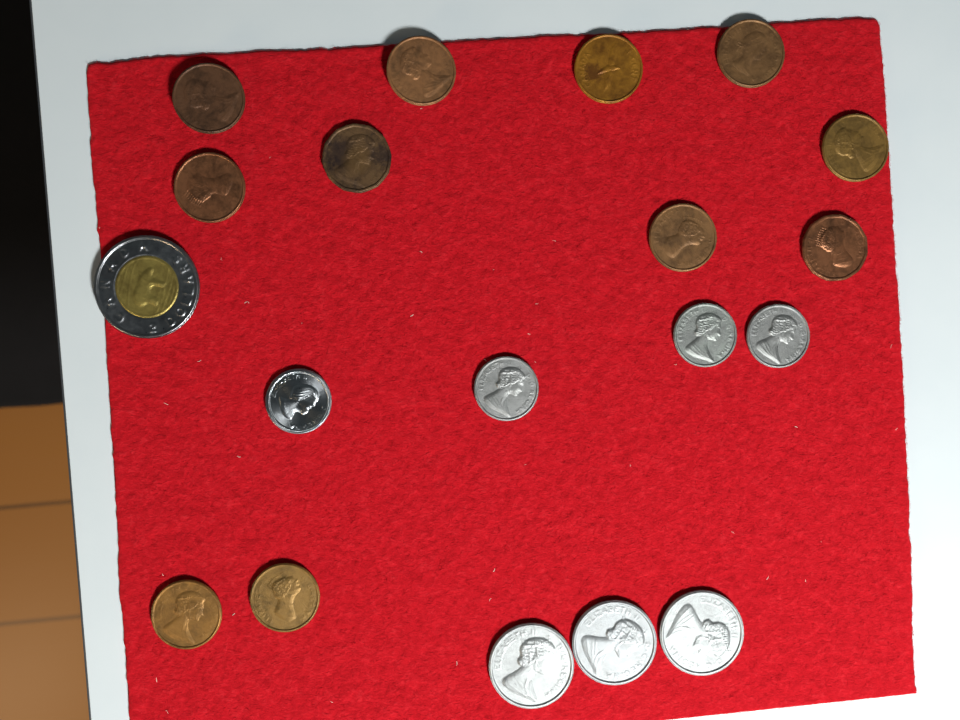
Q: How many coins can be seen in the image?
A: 19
